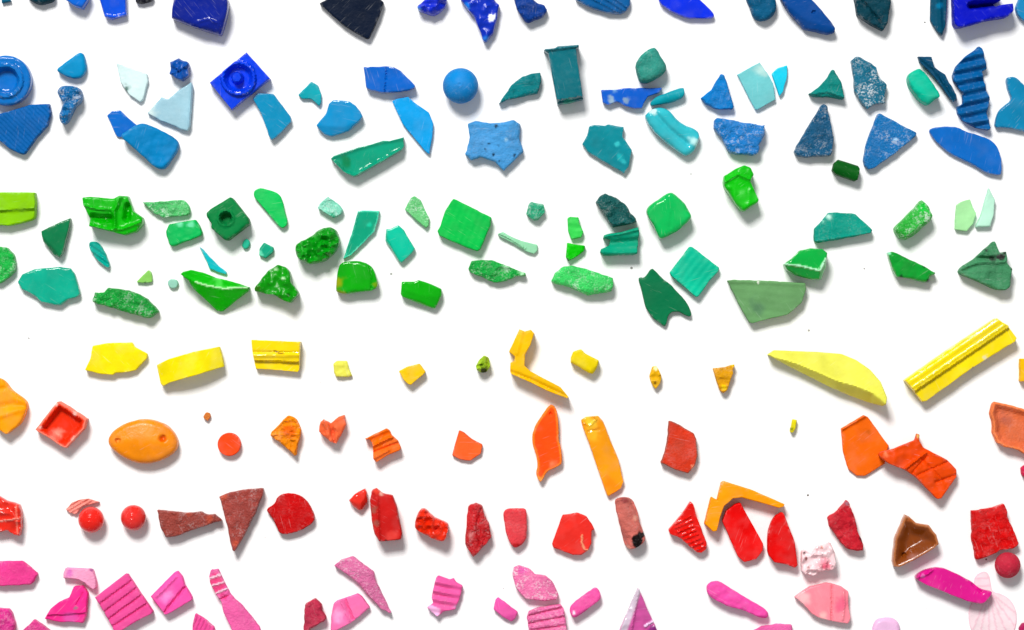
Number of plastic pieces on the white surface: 181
